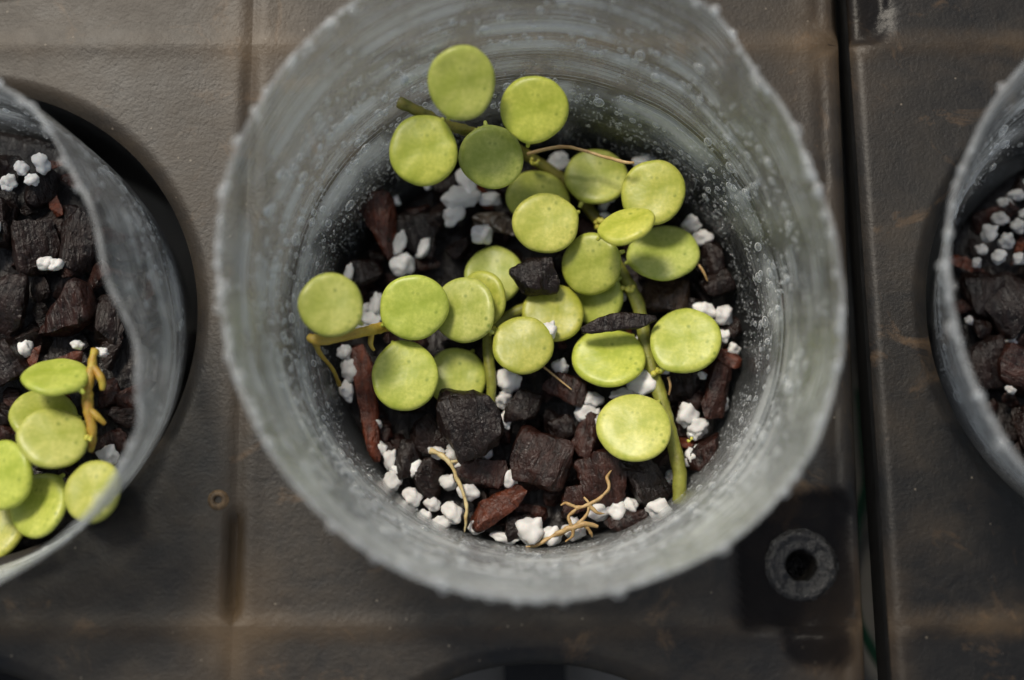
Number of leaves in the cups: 31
